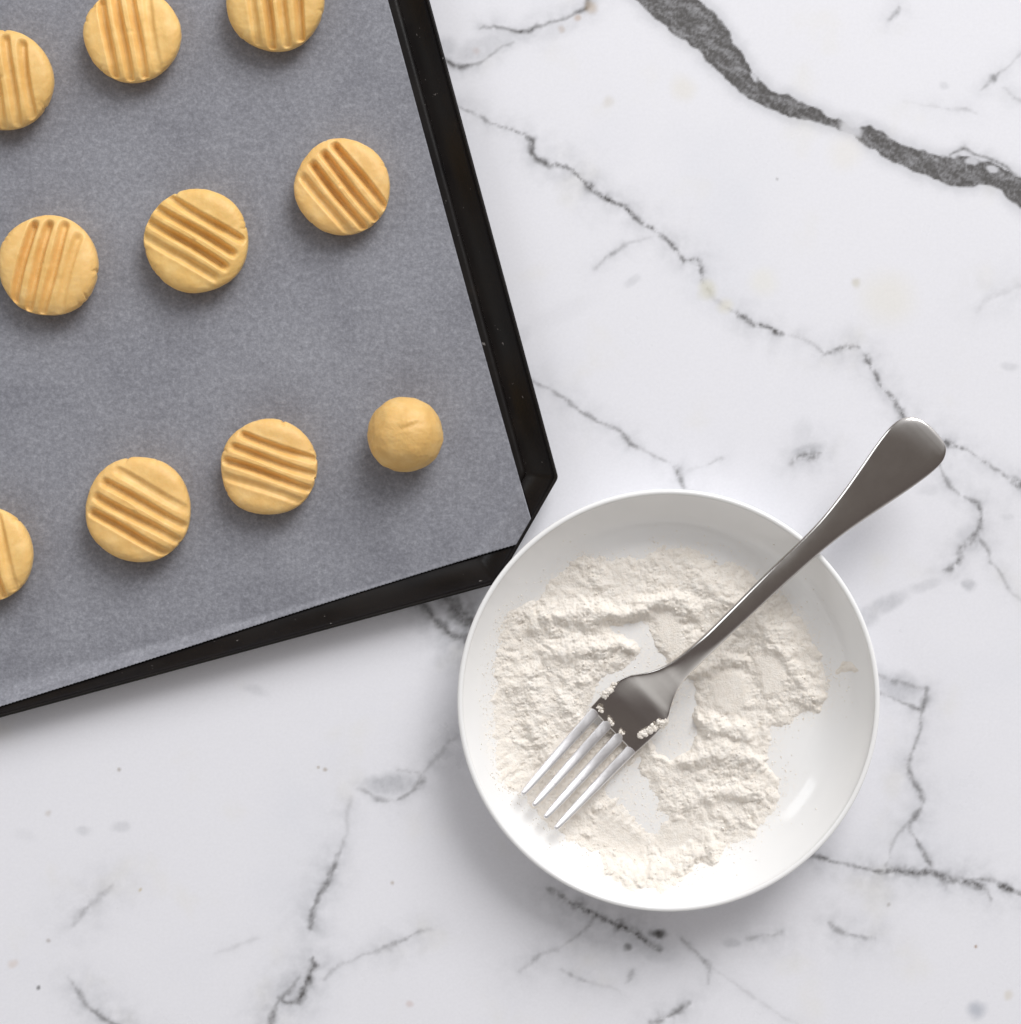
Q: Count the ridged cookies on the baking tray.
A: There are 9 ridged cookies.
